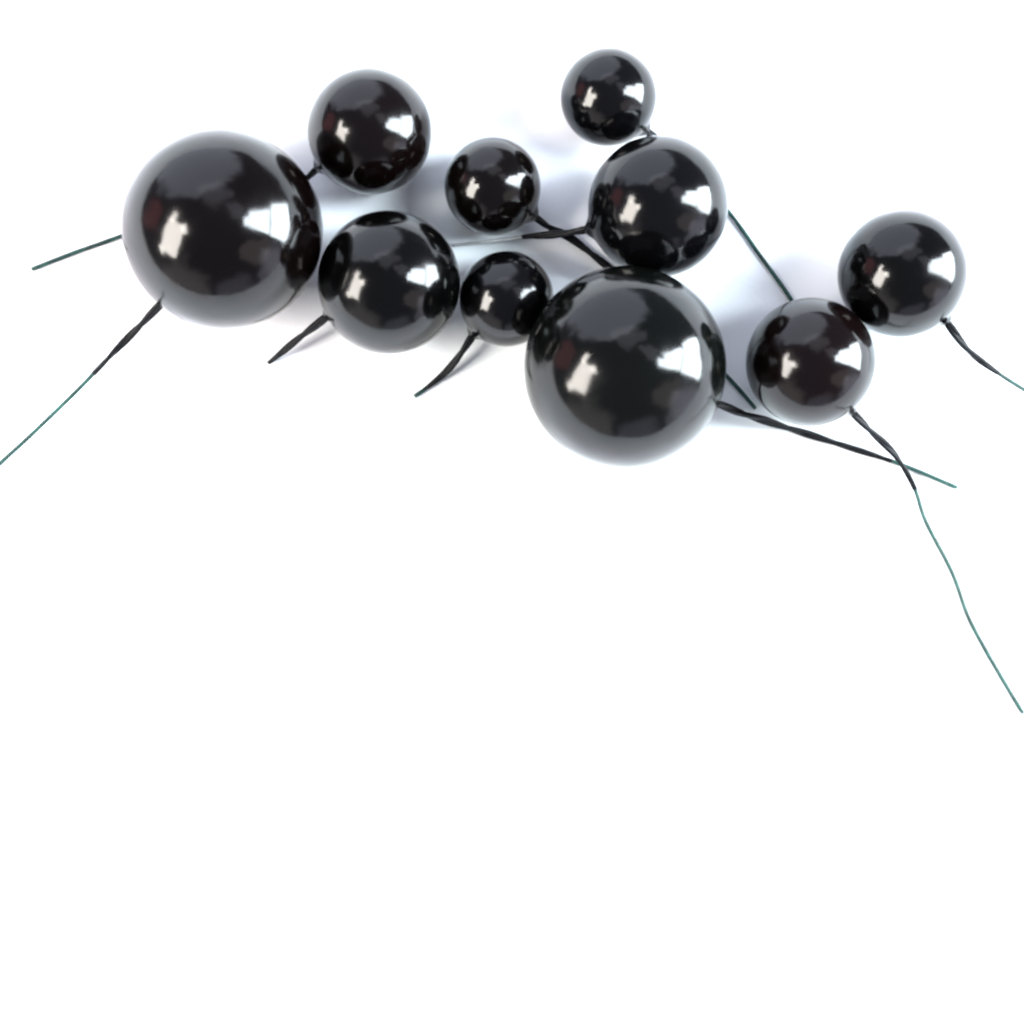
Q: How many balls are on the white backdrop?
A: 10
